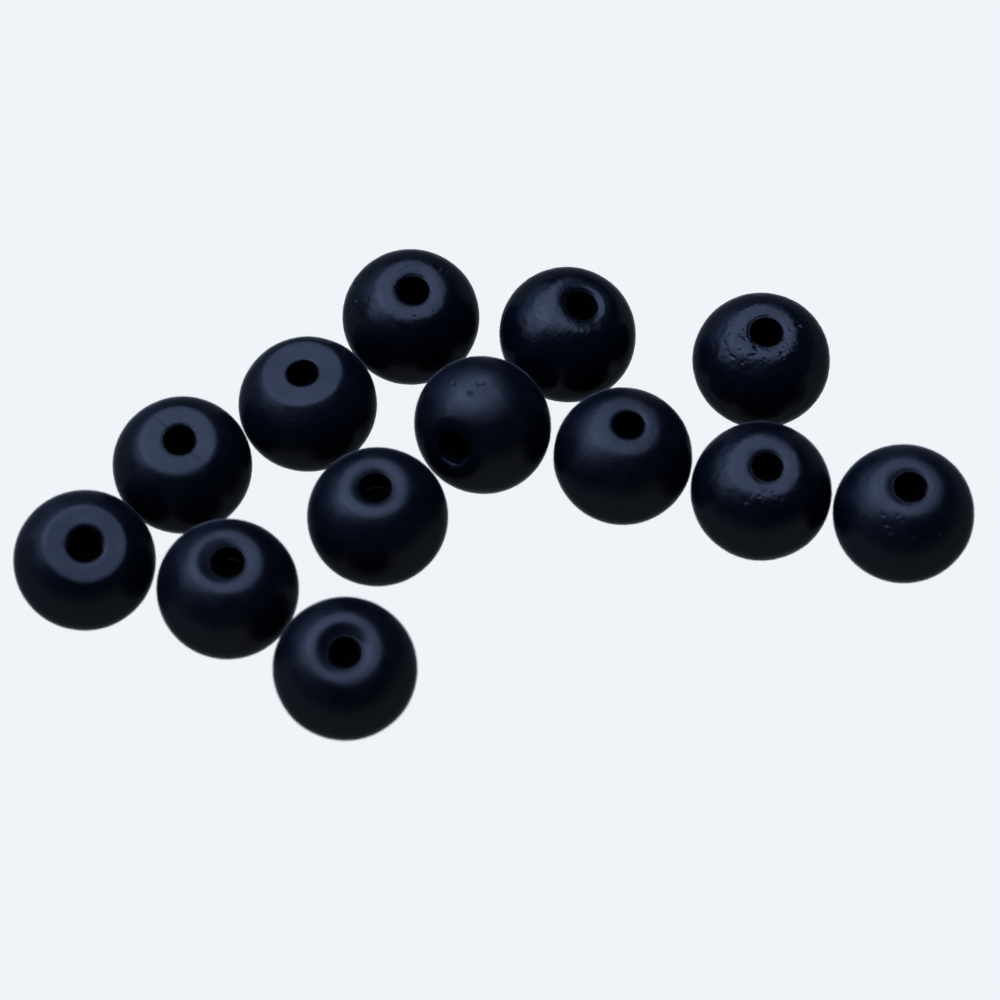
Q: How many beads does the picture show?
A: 13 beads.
